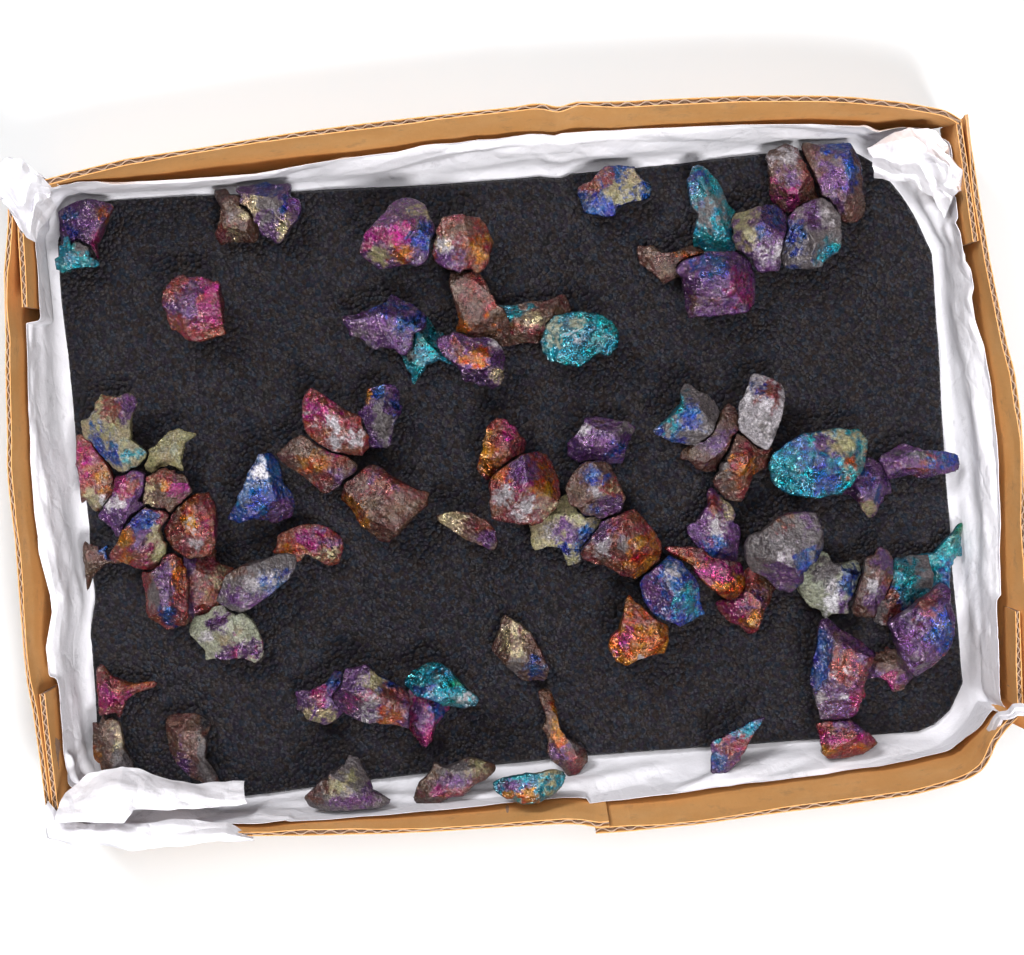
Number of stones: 80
